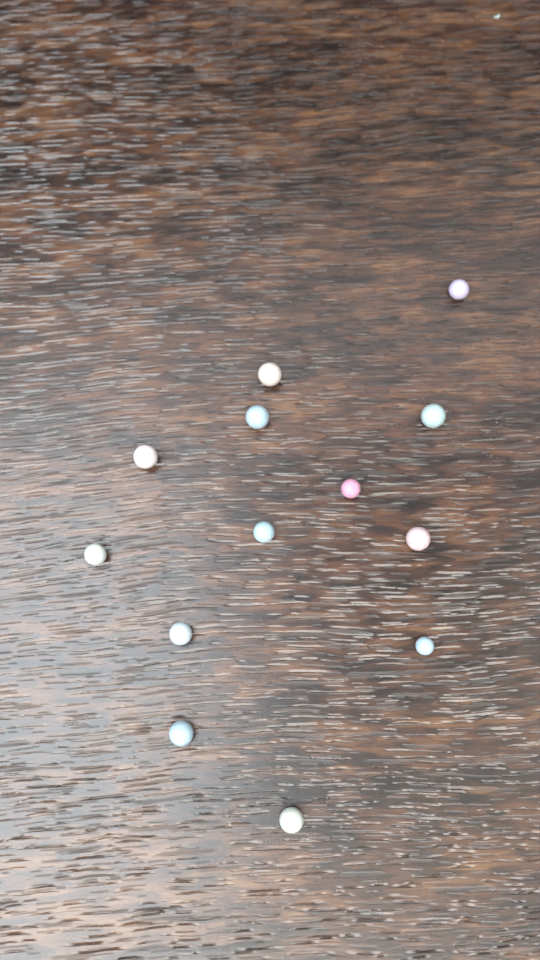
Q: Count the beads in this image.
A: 13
